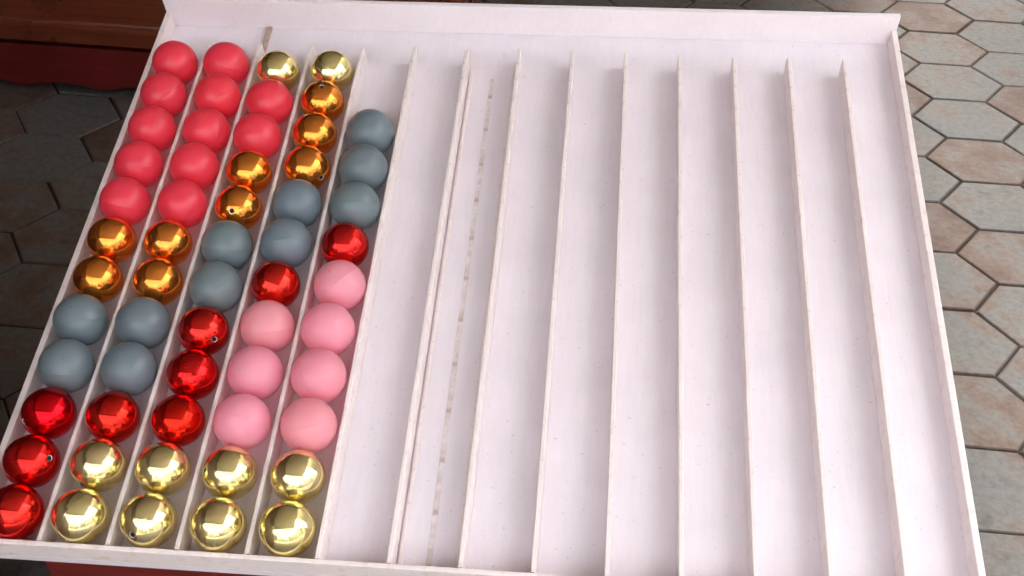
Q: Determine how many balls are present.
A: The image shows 58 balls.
